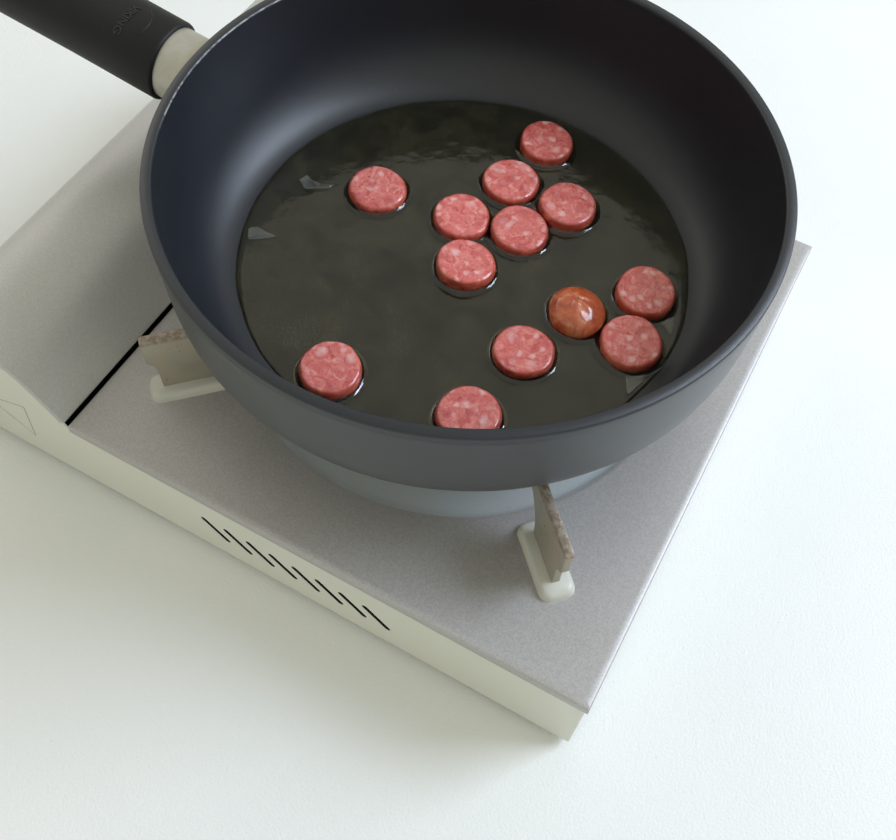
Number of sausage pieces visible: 13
